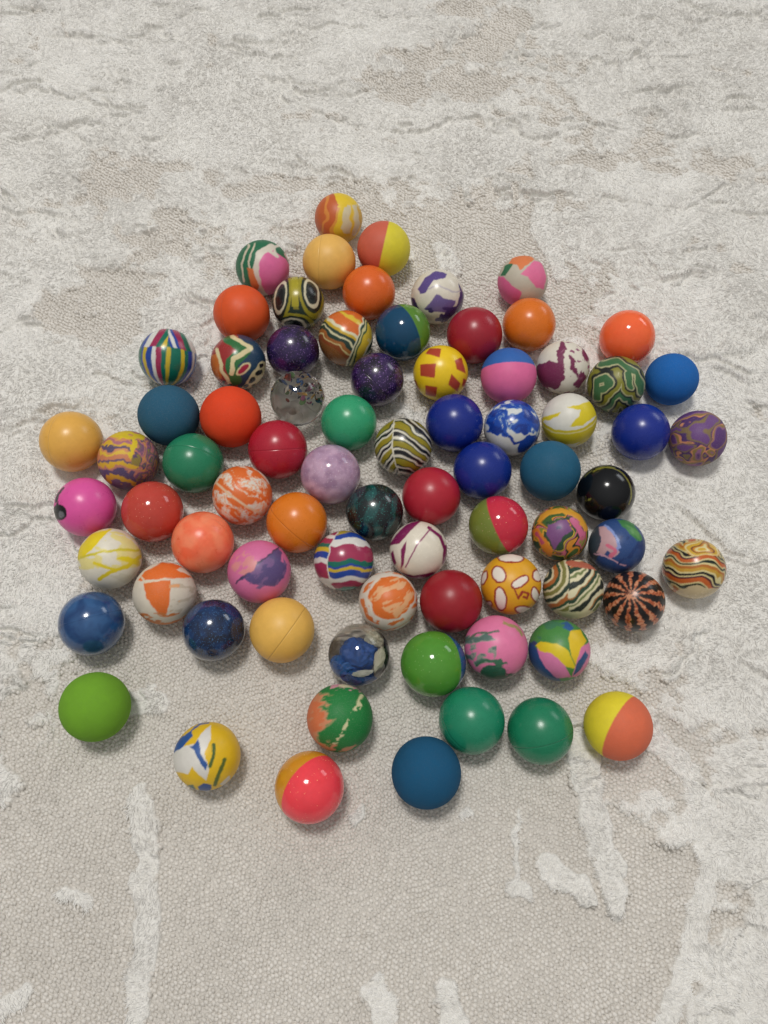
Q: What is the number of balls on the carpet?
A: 77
